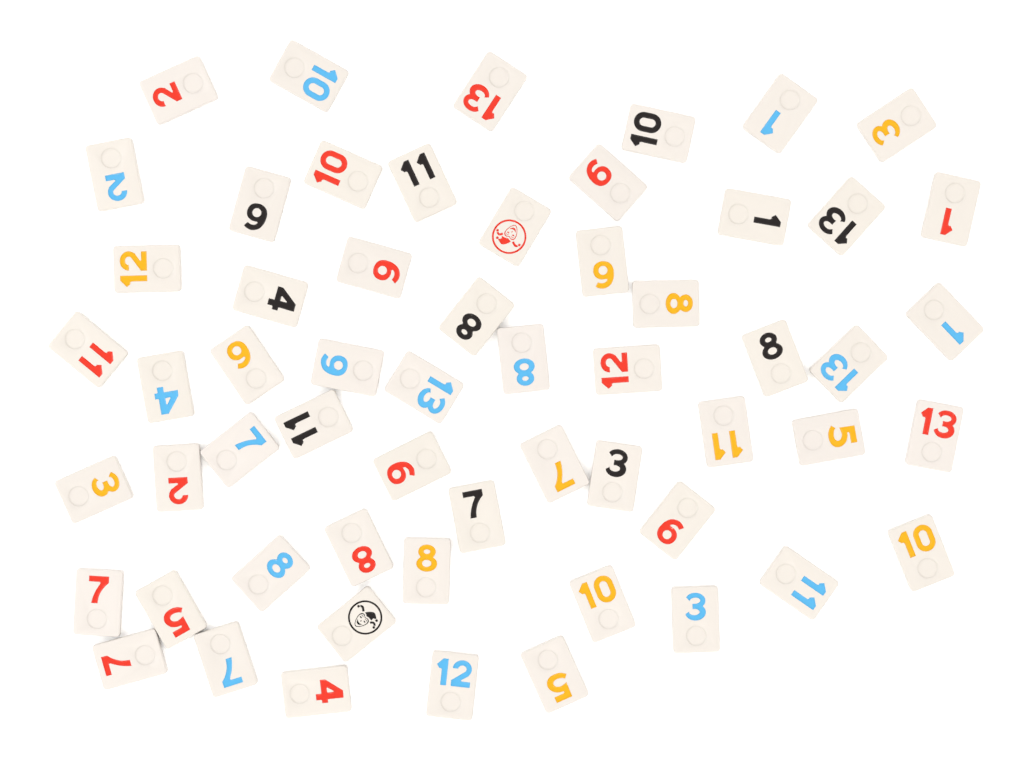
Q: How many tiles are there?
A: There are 58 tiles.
